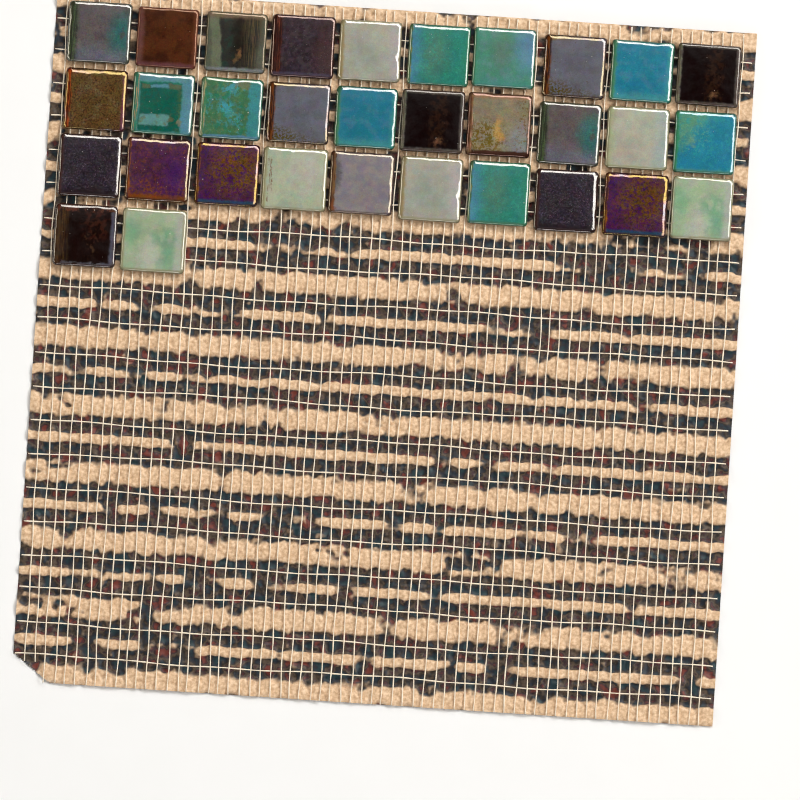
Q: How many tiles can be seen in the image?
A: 32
